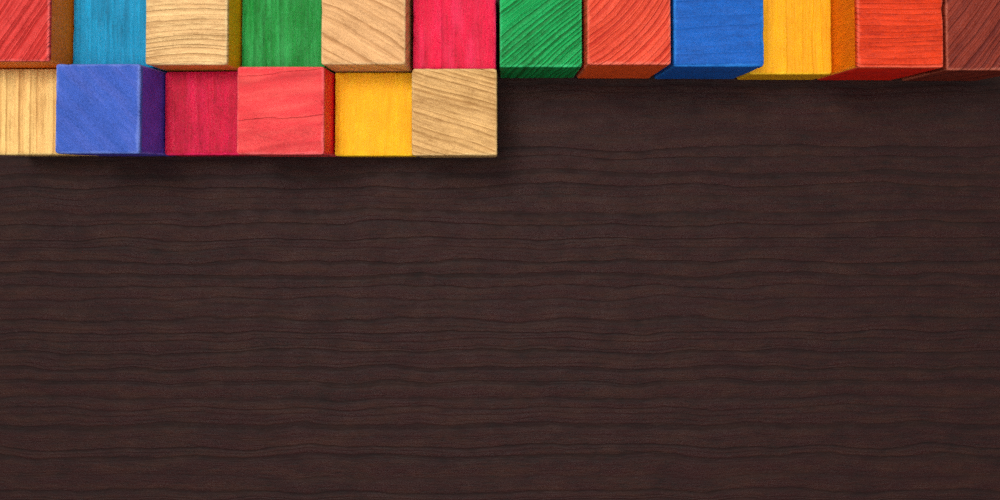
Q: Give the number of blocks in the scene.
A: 18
